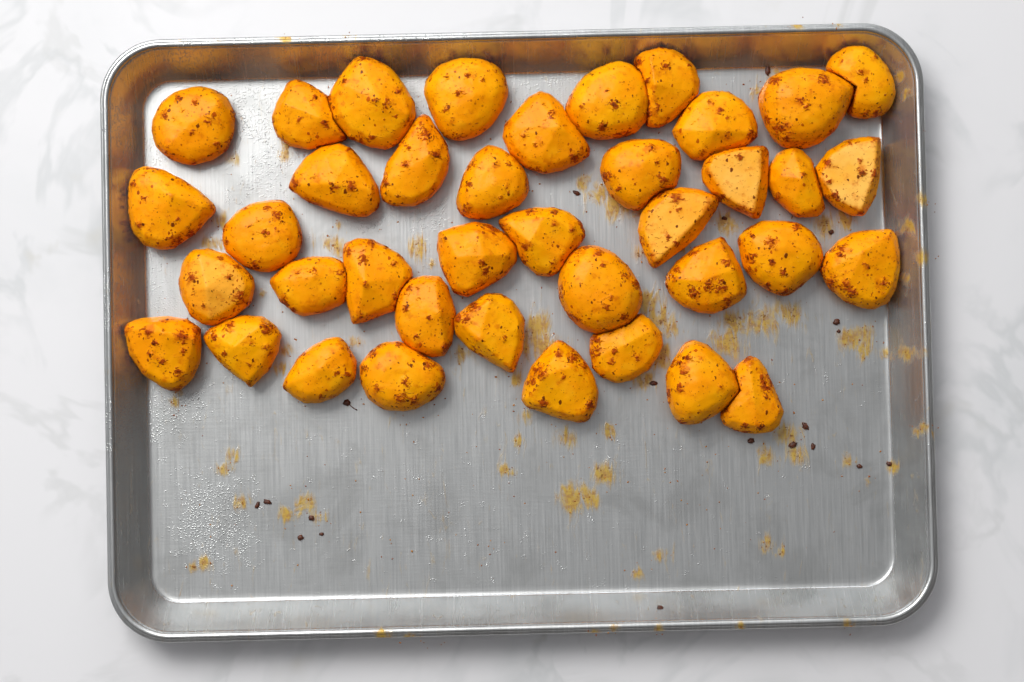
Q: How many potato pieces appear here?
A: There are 39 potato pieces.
